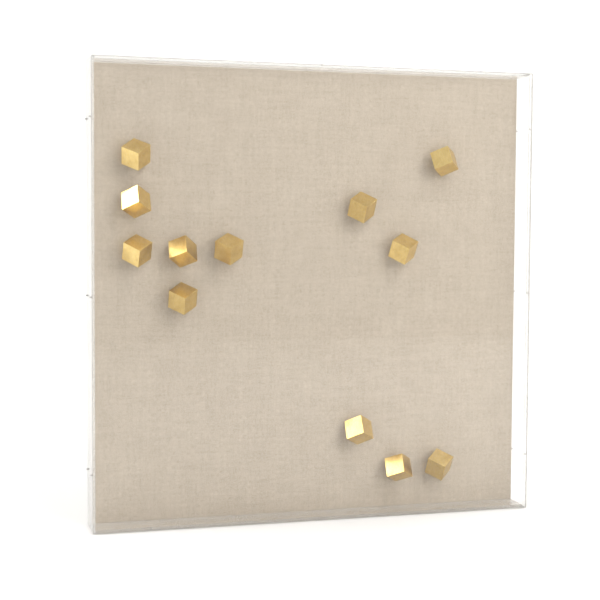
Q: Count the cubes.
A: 12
